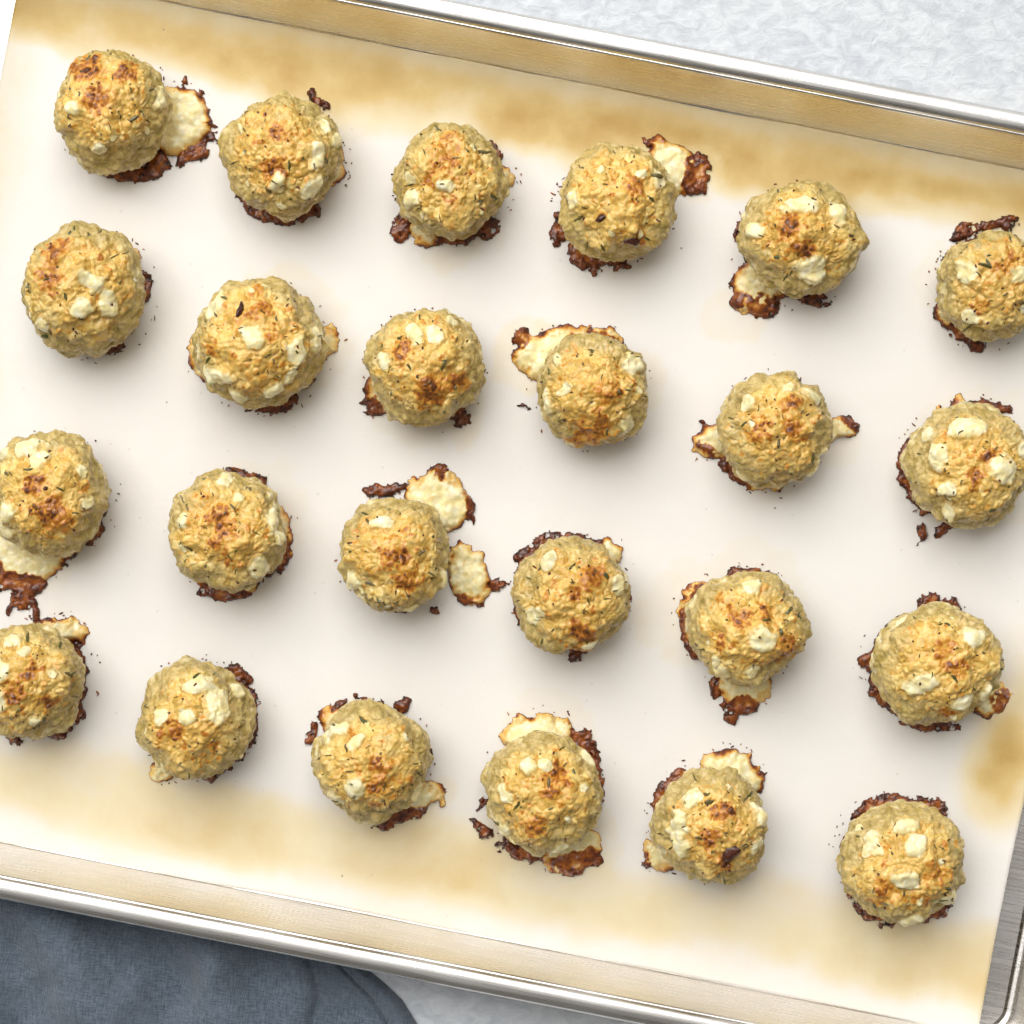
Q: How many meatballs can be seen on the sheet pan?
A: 24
